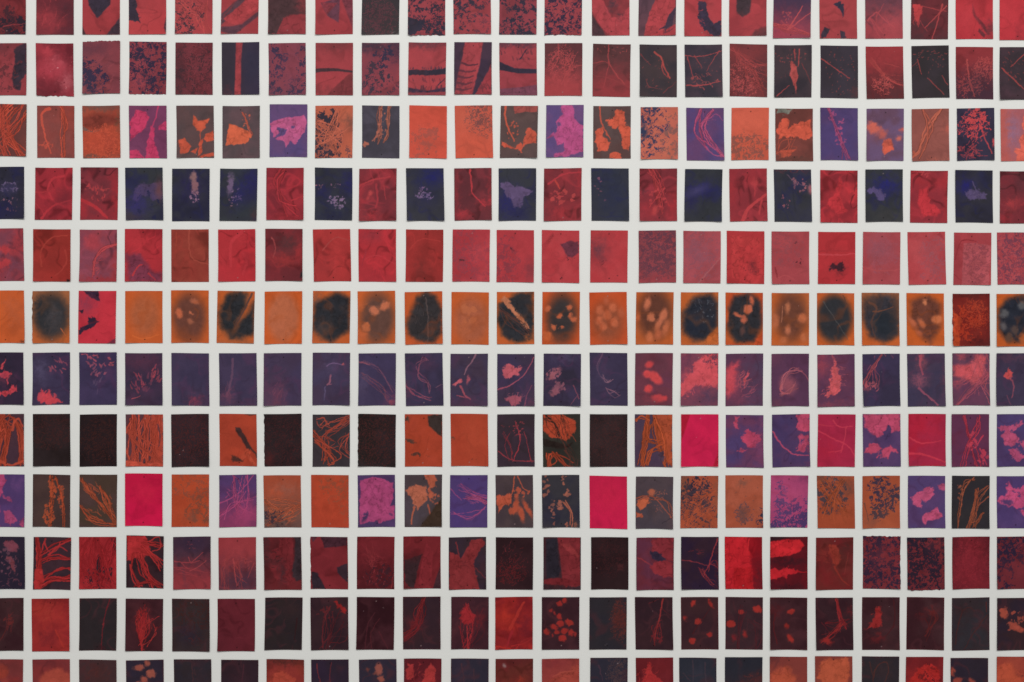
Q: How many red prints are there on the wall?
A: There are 110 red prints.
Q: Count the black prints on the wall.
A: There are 88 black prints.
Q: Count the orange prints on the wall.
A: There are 38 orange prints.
